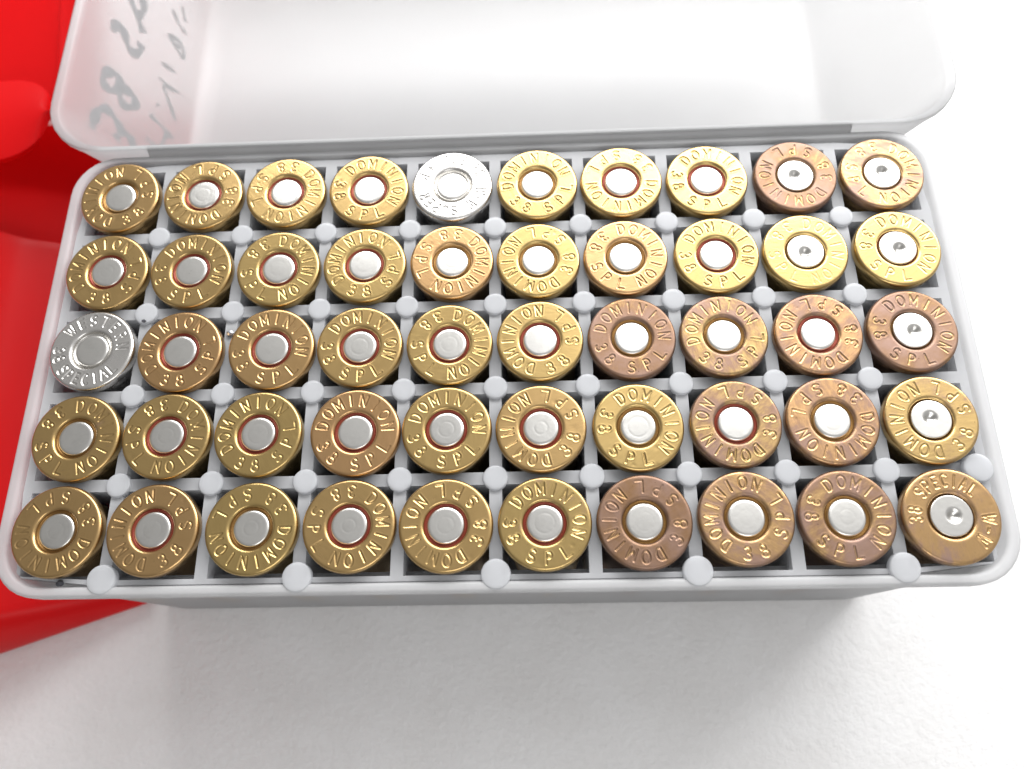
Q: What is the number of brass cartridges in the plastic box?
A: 48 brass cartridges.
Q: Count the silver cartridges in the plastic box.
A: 2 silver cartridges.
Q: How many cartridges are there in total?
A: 50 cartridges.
